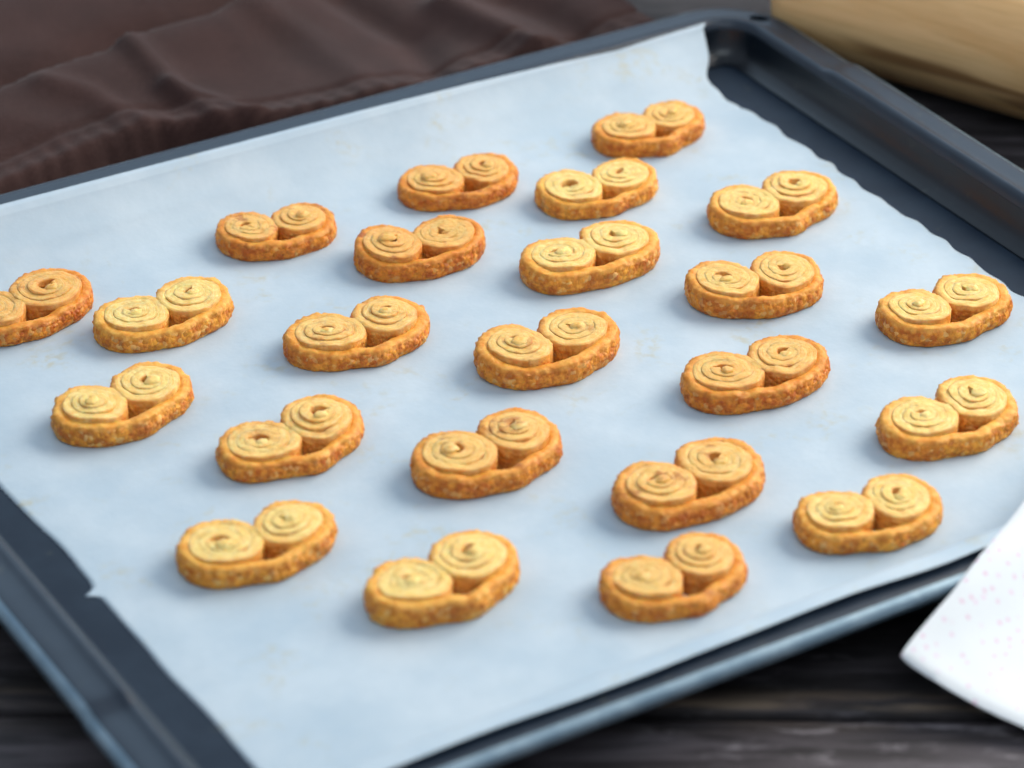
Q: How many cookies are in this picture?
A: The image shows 23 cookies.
